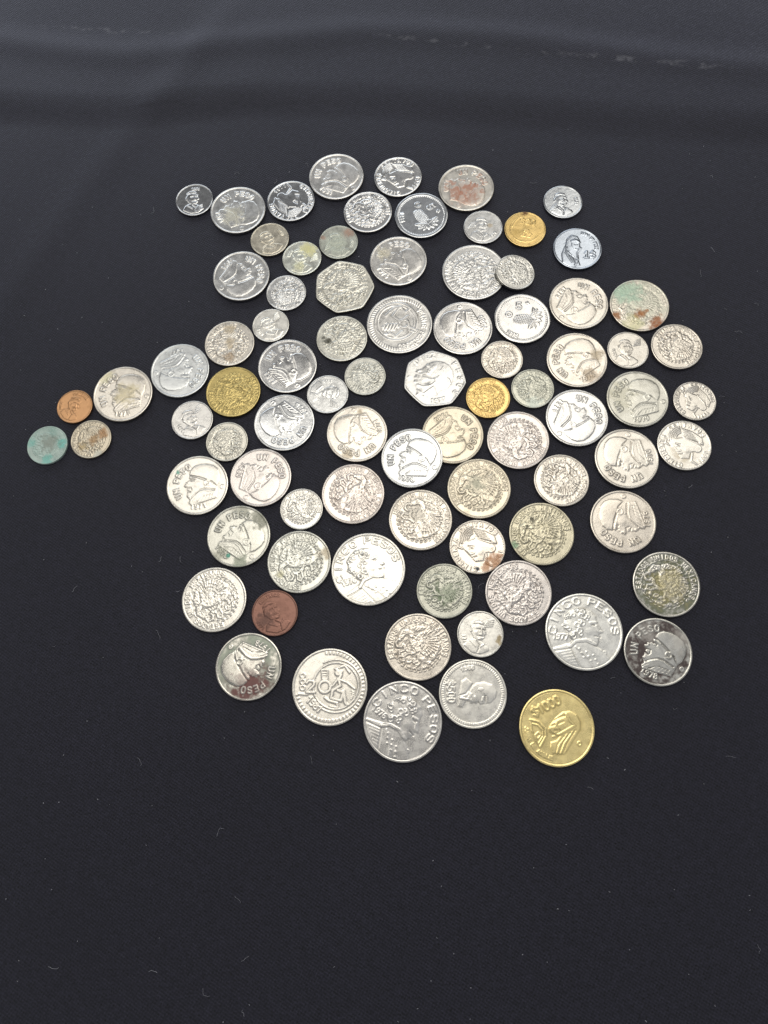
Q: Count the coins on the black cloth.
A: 84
